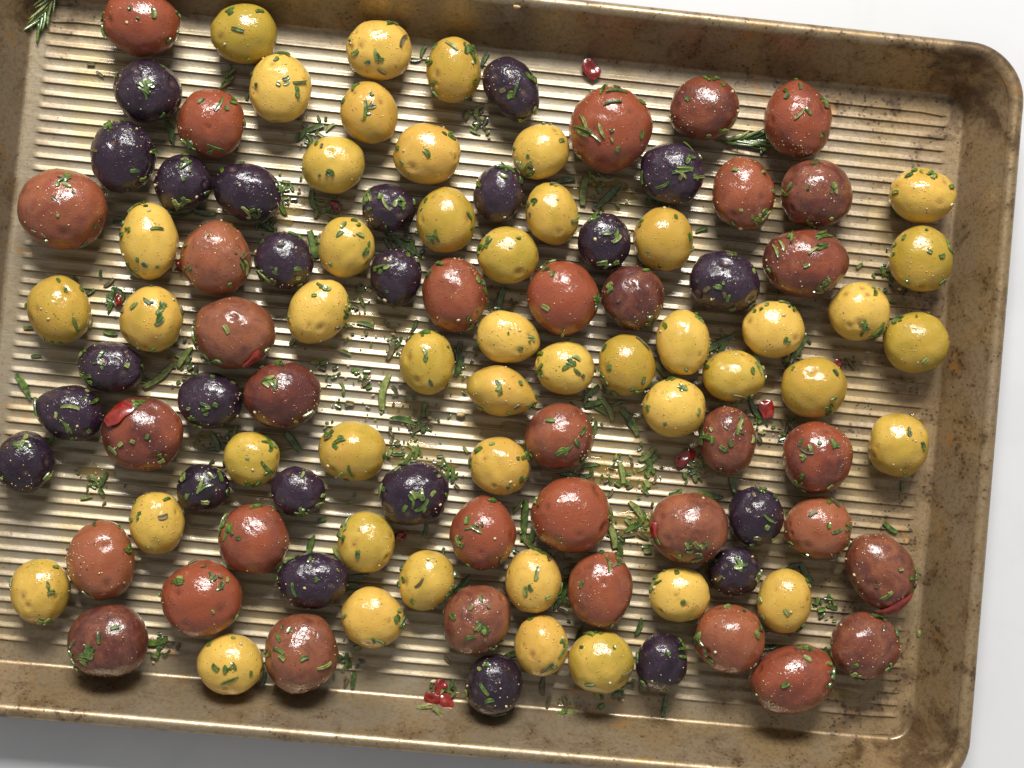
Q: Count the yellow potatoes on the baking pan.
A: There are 46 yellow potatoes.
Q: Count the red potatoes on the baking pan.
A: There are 34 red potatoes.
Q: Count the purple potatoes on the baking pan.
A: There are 24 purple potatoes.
